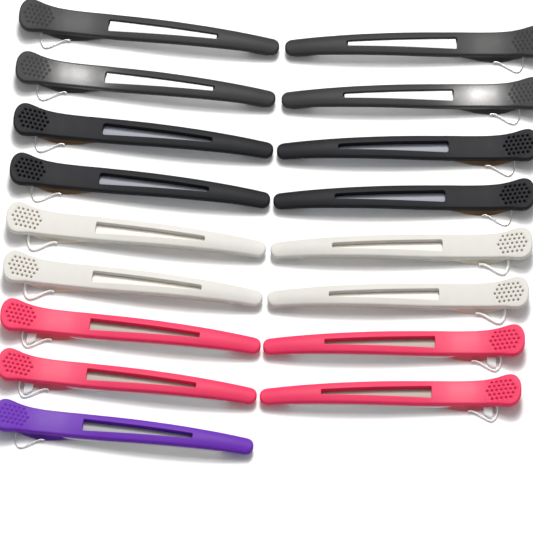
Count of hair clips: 17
